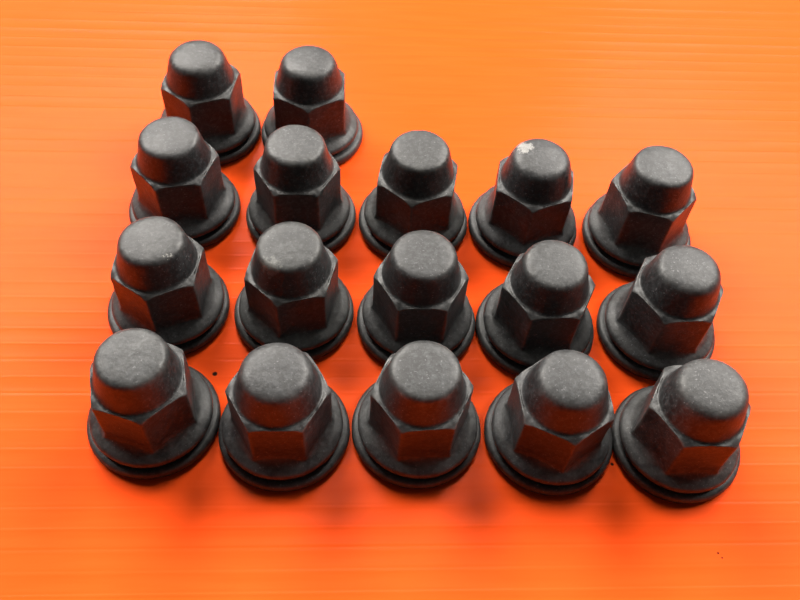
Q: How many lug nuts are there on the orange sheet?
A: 17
